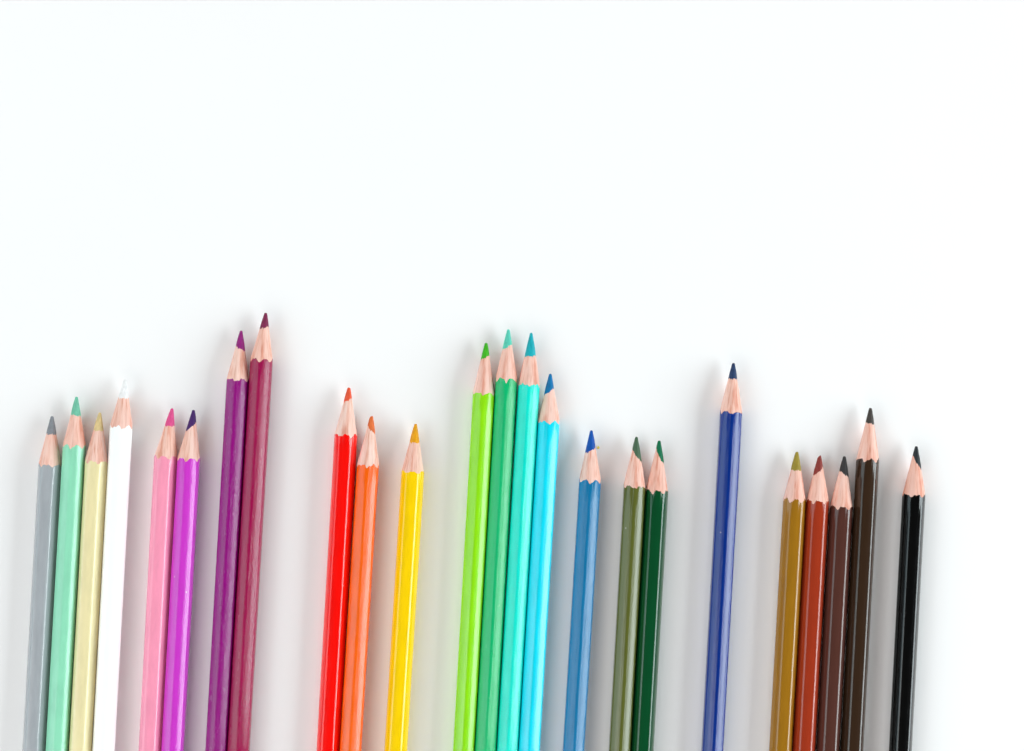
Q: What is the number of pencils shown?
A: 24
